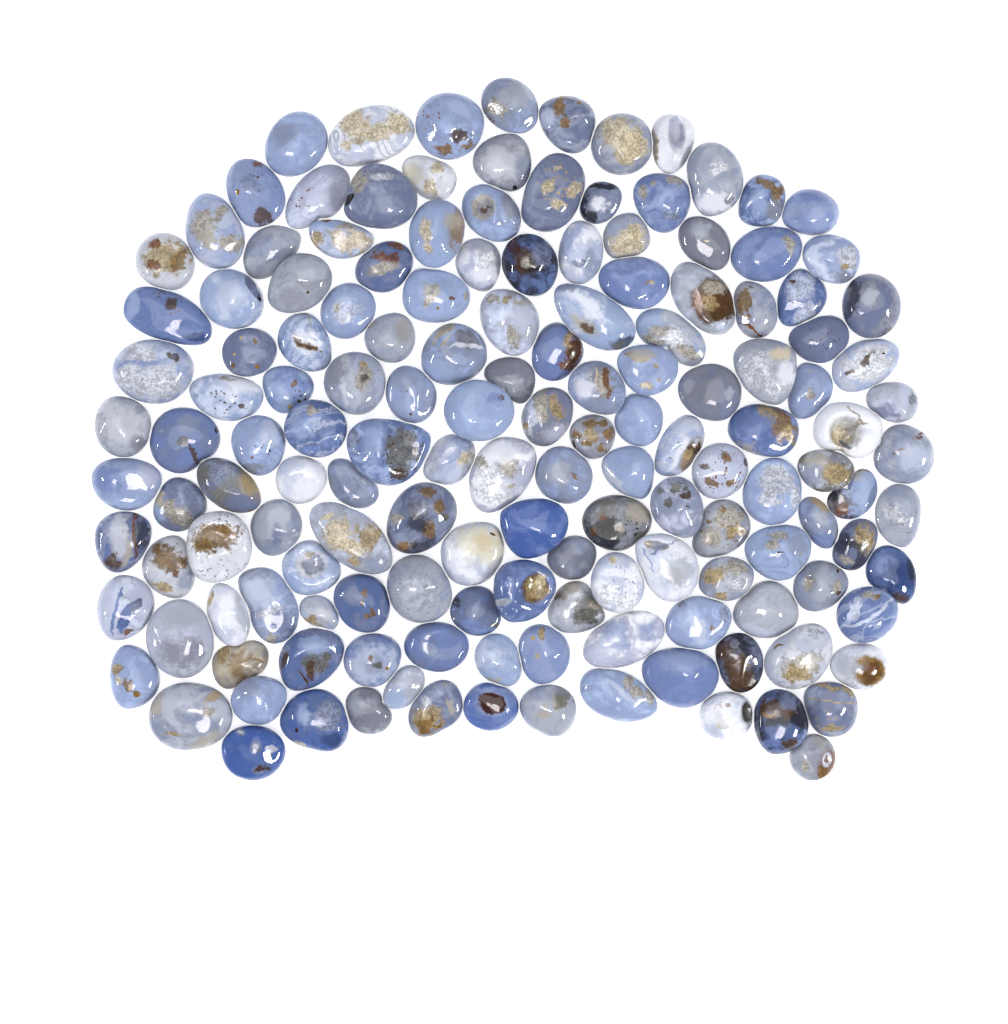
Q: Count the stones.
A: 151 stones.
